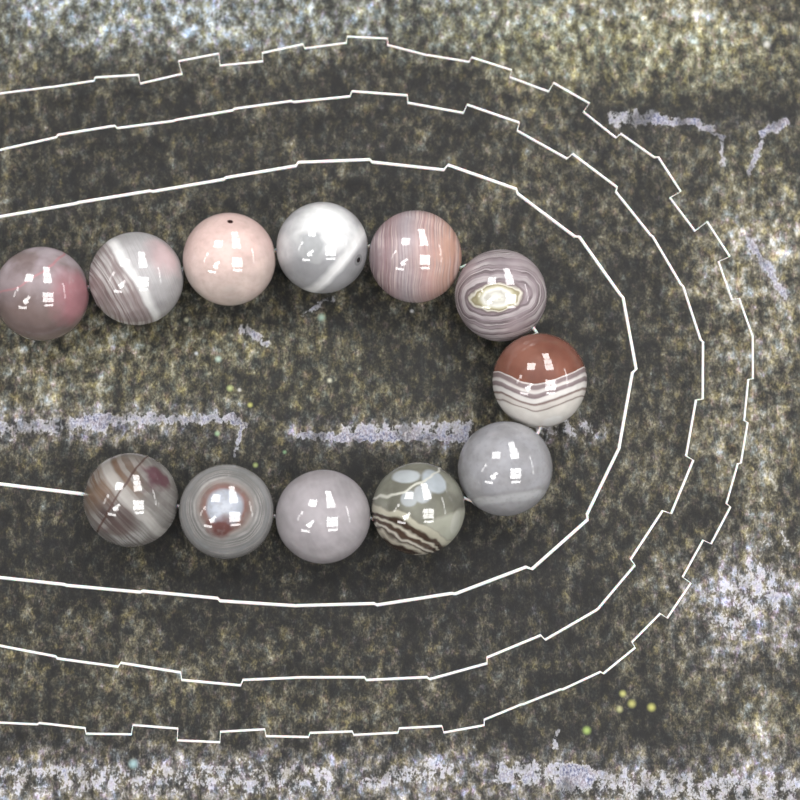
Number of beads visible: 12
